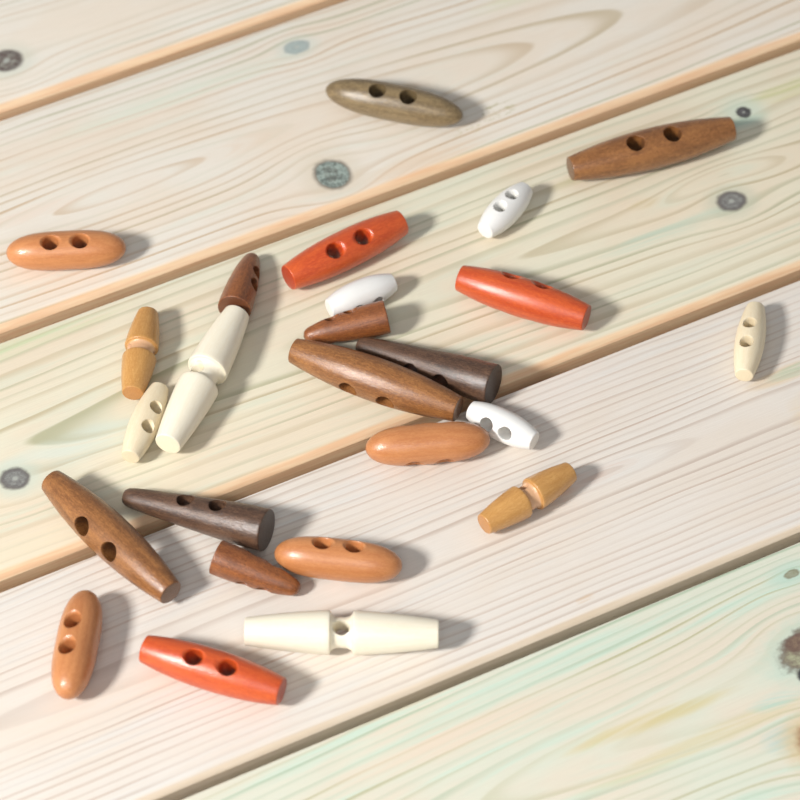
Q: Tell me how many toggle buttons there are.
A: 25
